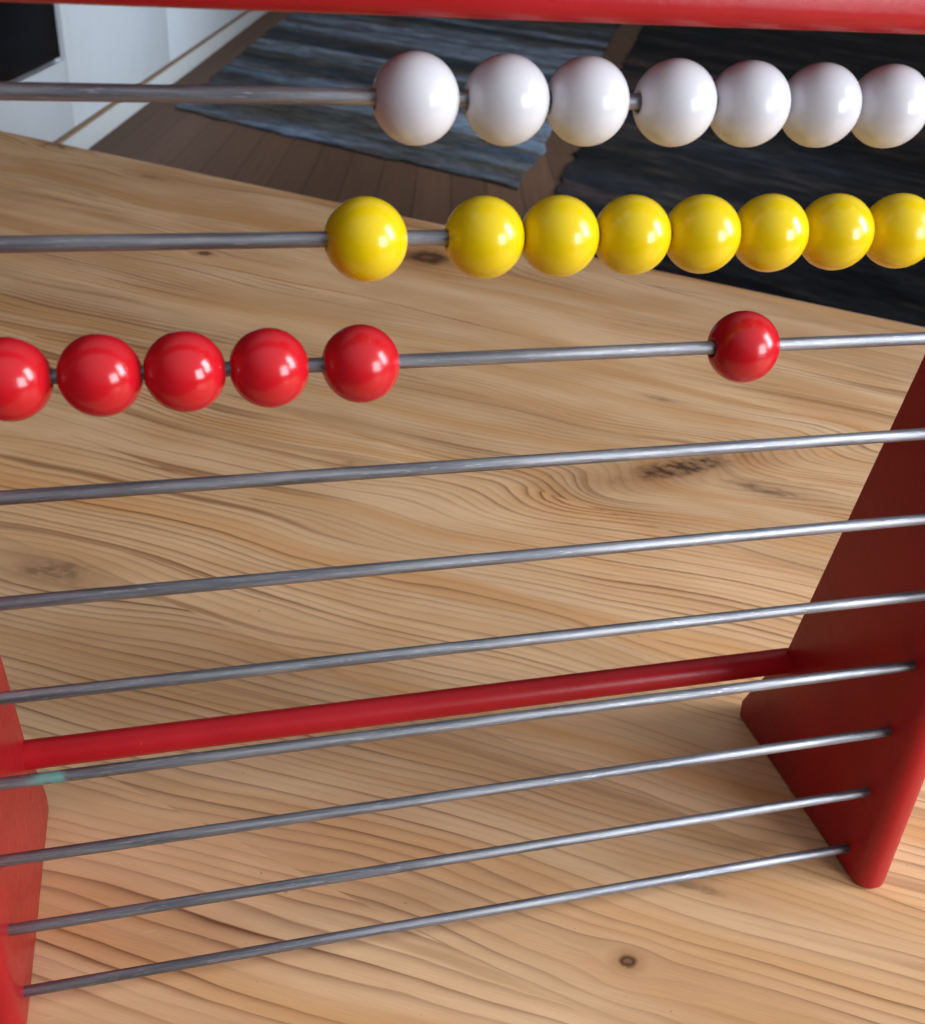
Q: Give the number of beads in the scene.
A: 21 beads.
